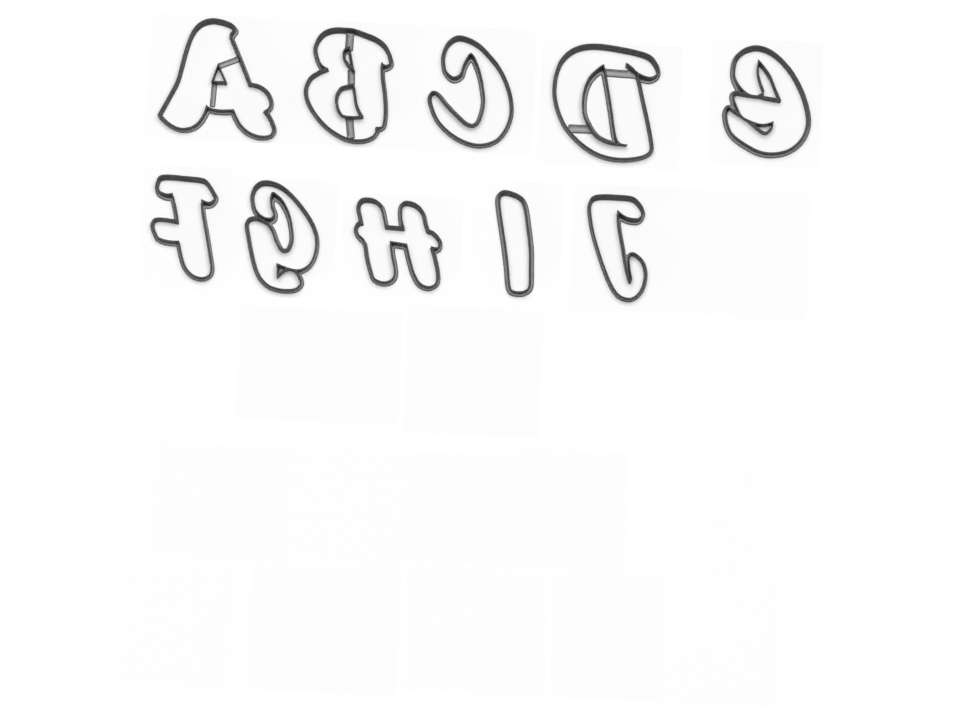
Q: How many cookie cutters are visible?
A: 10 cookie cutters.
